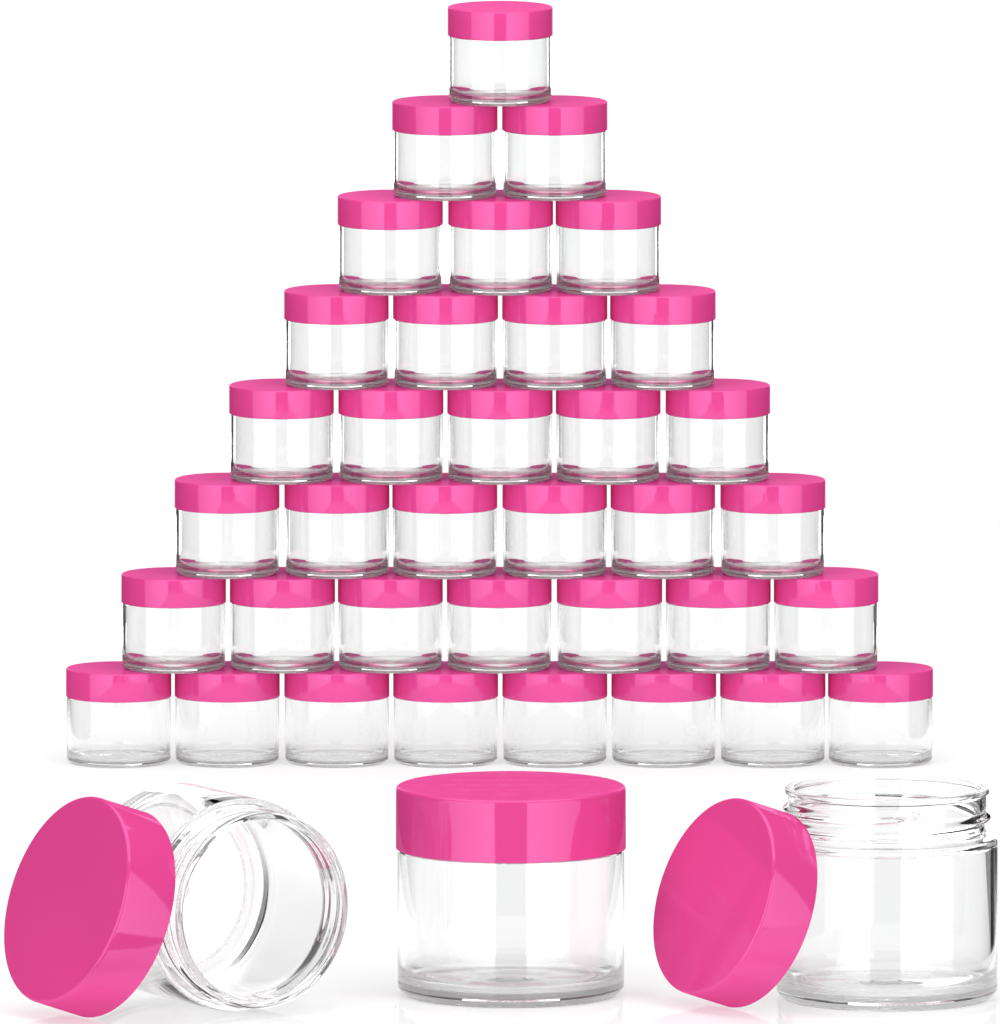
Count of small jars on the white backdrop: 36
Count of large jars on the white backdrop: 3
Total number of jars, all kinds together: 39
